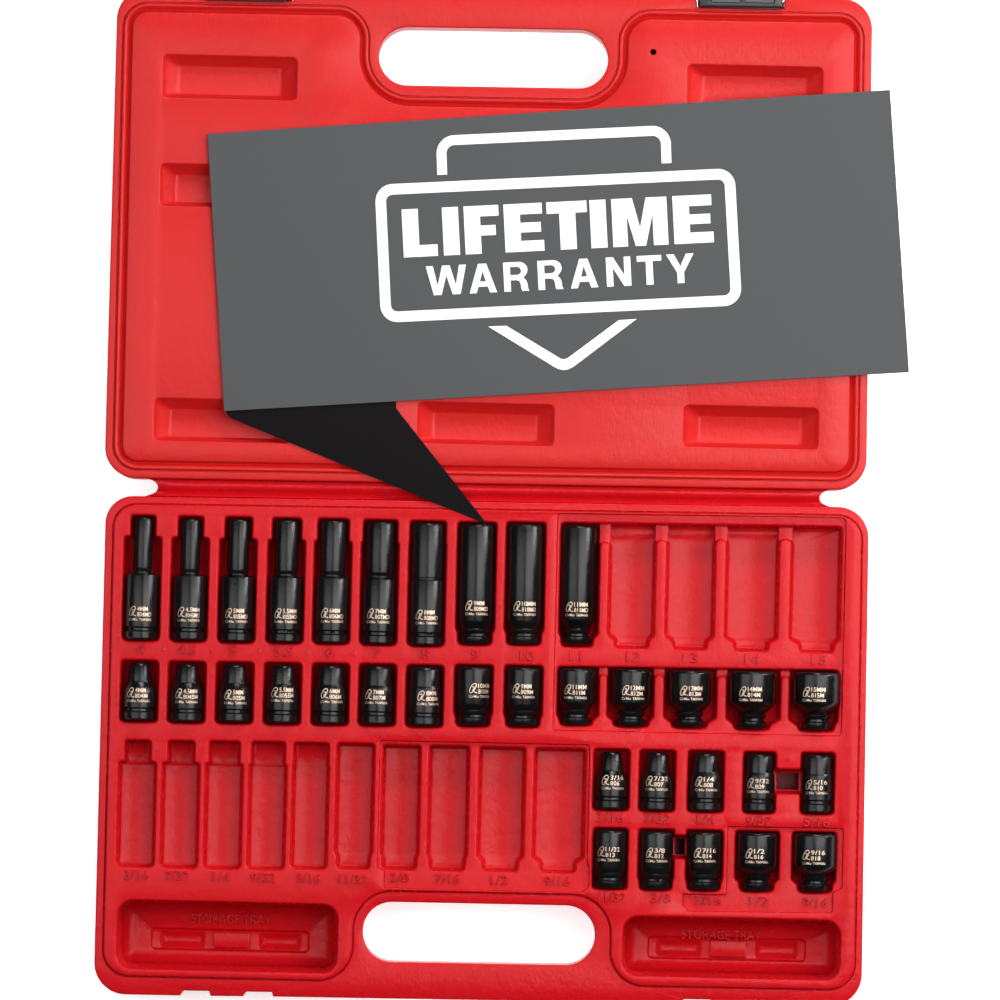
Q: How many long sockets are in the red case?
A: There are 10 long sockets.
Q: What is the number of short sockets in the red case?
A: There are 24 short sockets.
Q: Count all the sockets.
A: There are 34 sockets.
